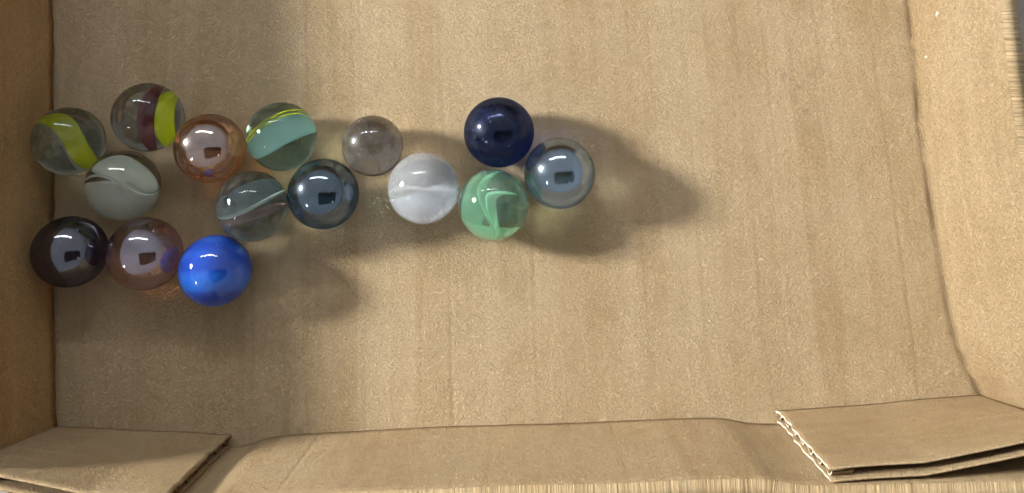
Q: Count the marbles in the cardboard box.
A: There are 15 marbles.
